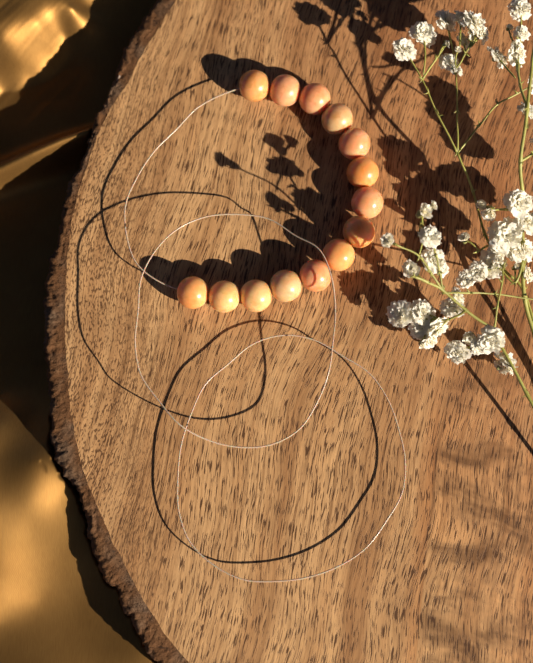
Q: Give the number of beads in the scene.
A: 14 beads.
